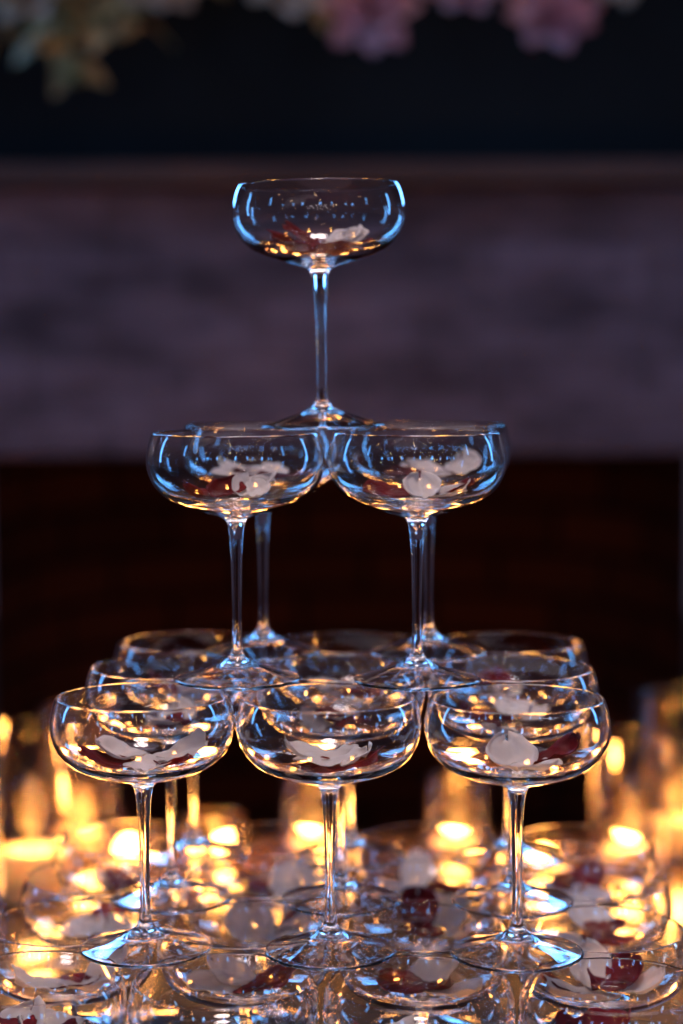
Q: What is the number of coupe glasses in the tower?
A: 30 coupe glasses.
